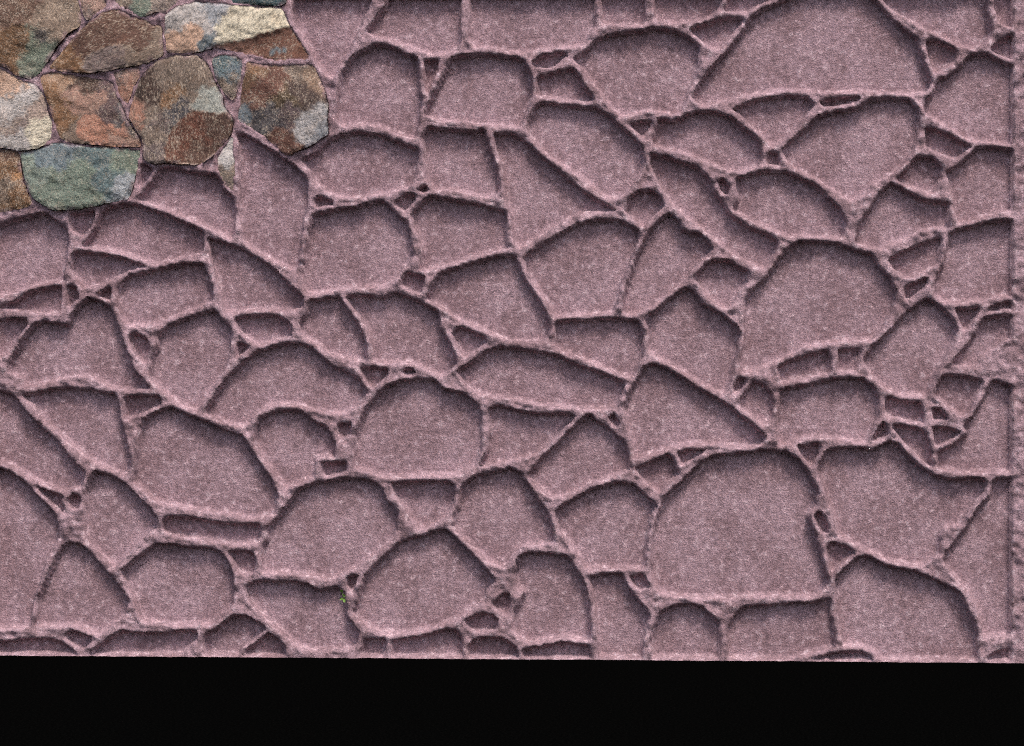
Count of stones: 15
